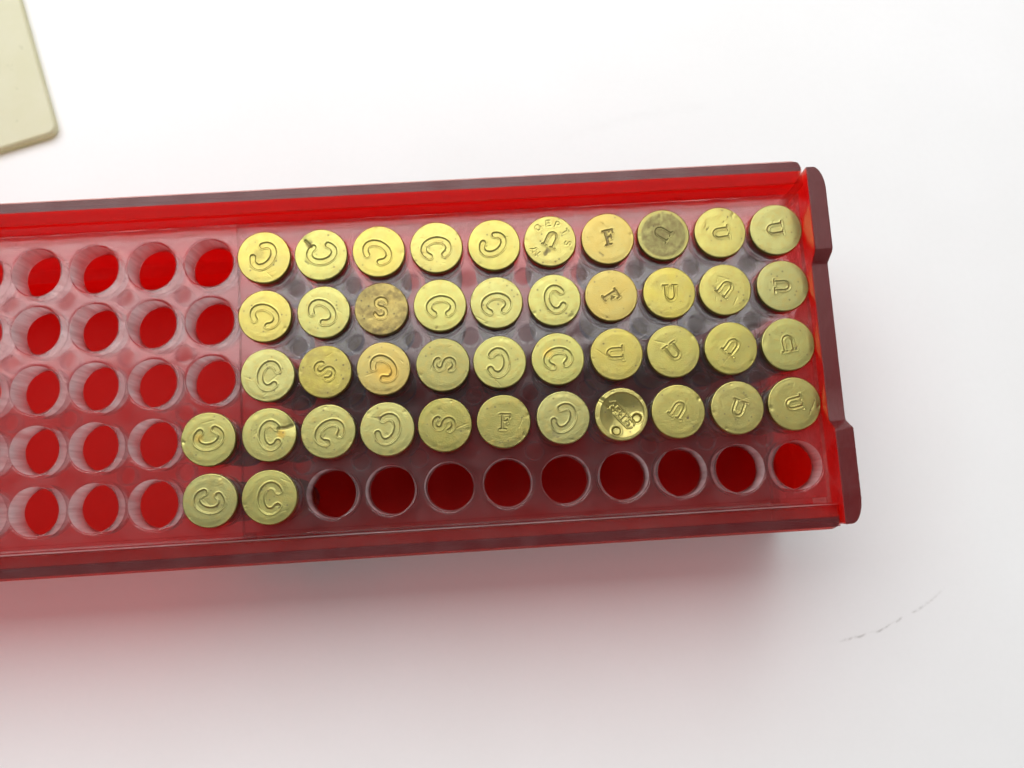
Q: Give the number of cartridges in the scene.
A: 43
